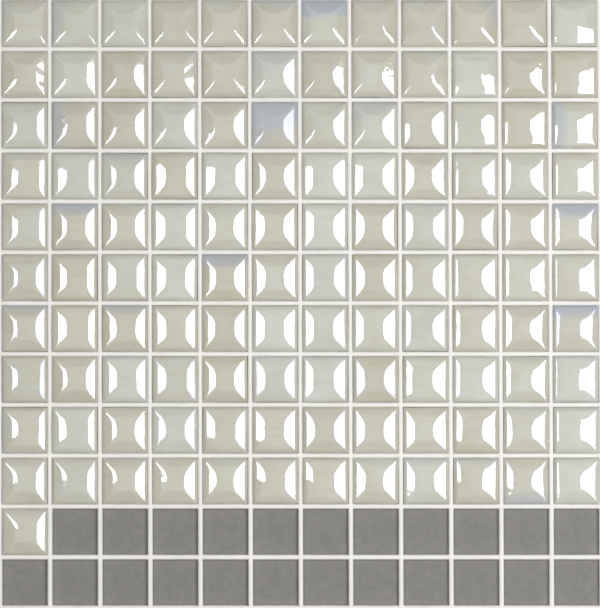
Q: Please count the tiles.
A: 121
